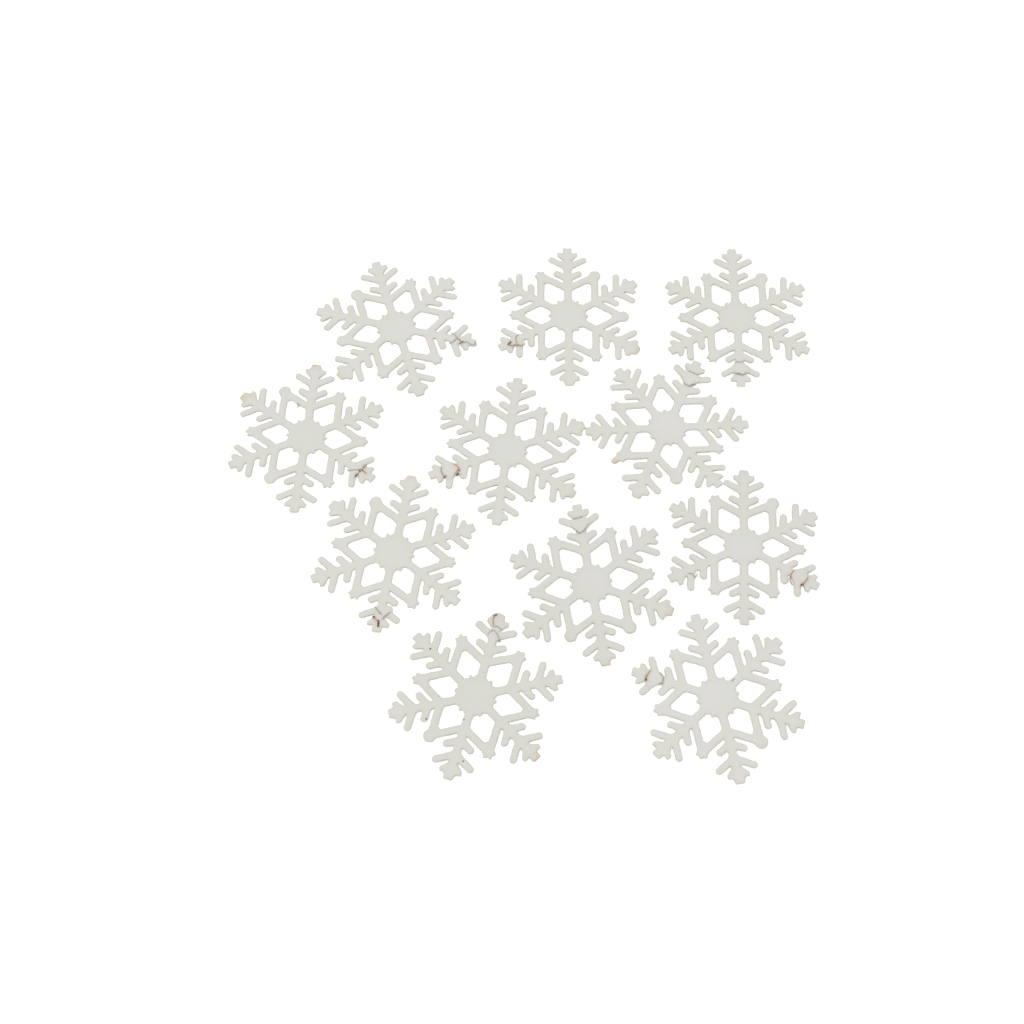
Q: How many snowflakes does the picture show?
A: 11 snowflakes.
